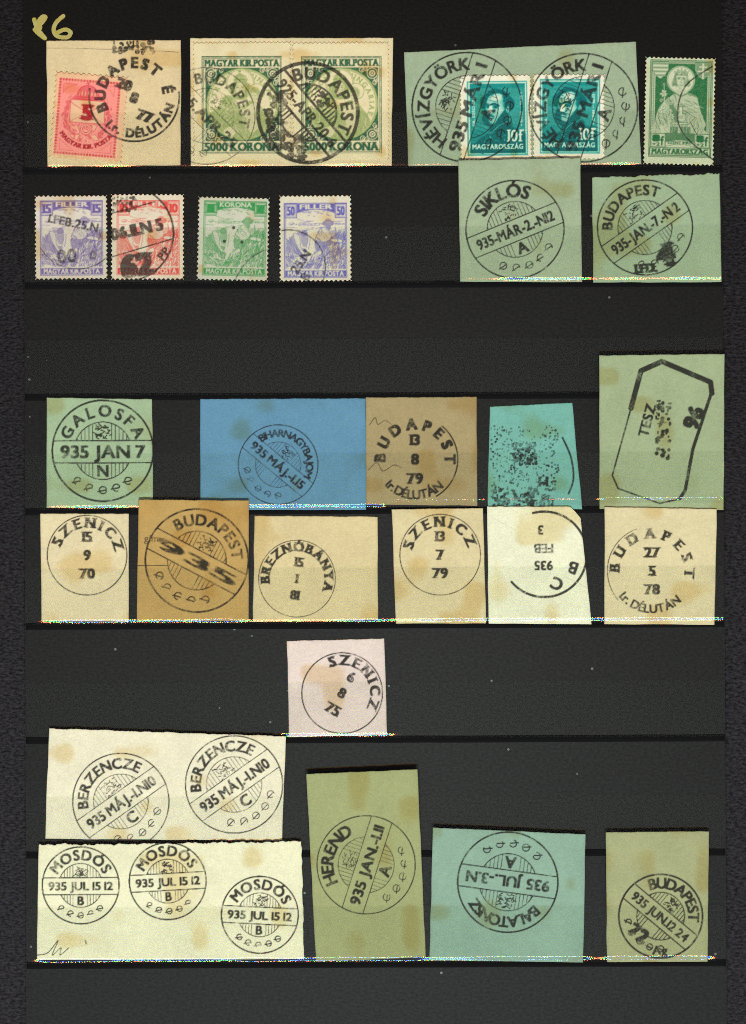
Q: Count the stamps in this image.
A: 10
